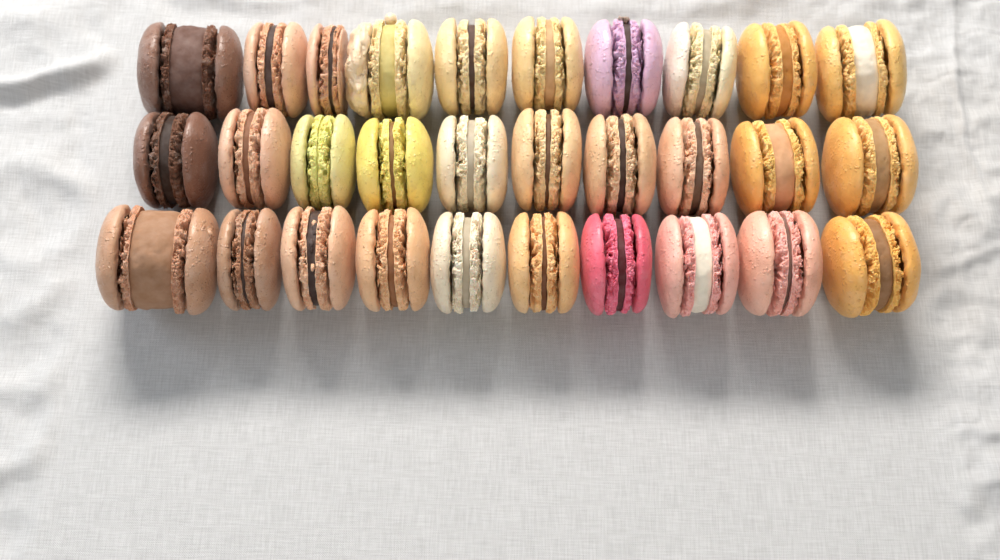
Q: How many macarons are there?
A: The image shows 30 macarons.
